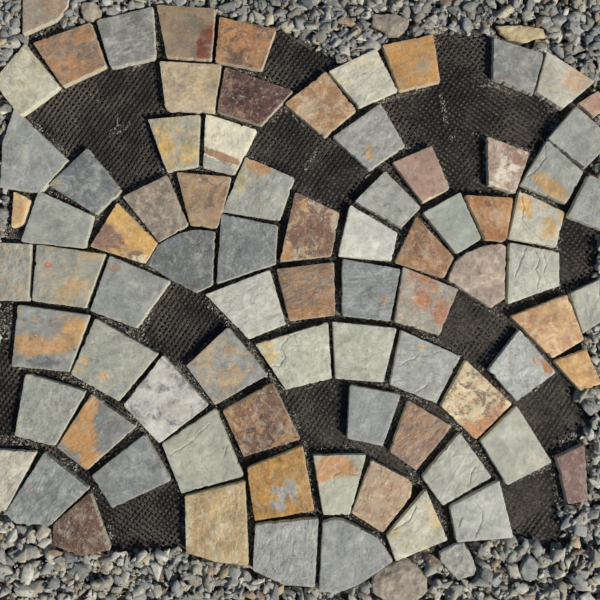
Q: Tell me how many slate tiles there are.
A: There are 81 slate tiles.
